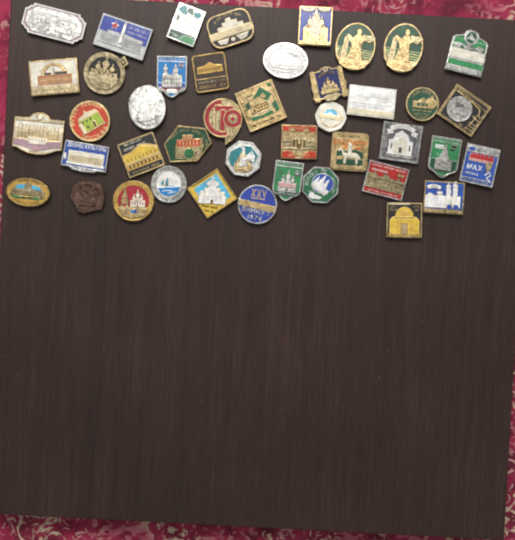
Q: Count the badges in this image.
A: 43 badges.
